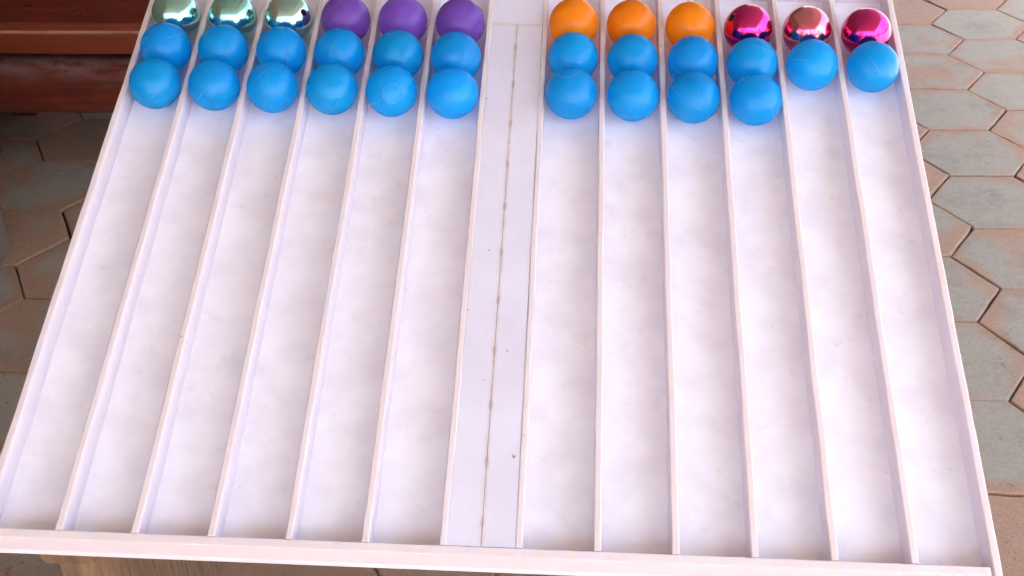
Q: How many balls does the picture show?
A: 34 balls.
